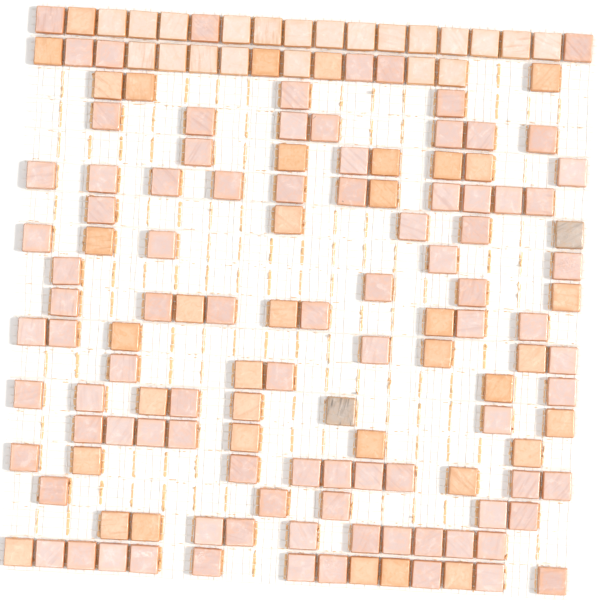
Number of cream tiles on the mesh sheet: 21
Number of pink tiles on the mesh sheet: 91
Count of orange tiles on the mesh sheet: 37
